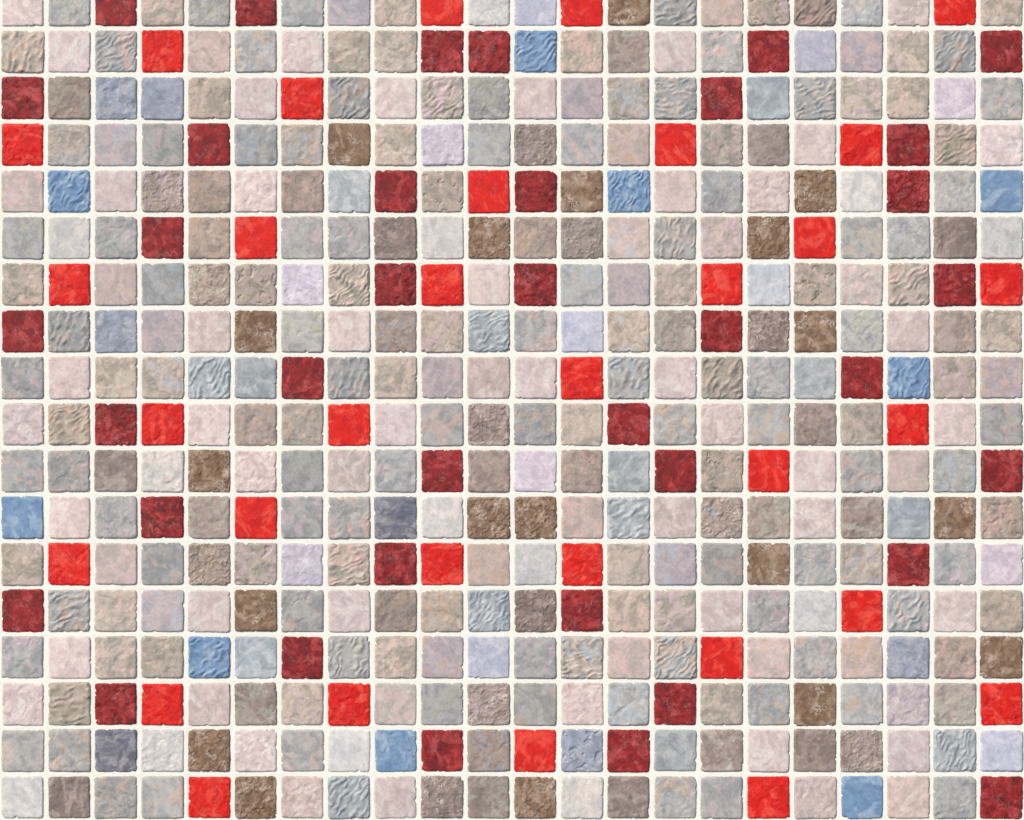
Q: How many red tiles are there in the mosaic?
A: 32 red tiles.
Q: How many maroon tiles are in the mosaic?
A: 37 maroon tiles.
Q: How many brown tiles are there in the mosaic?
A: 19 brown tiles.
